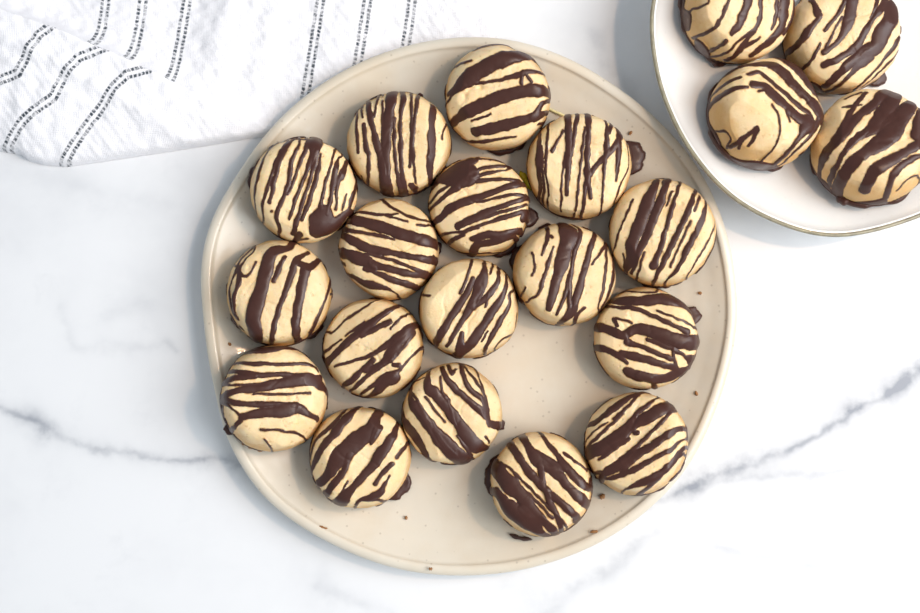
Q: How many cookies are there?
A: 21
